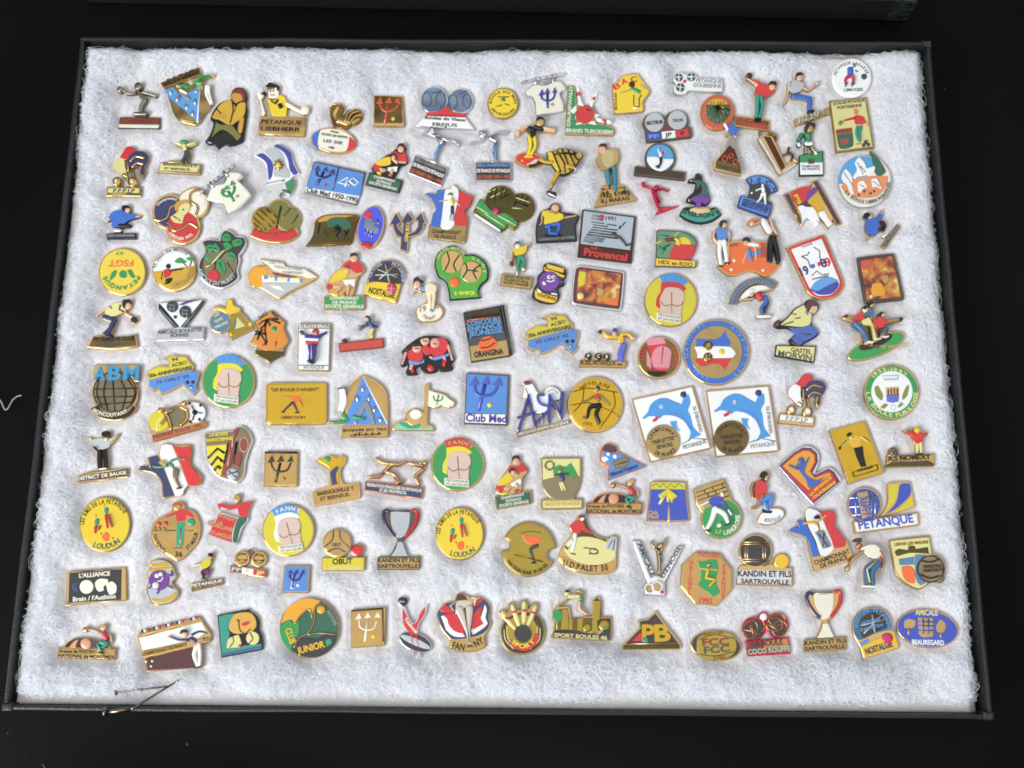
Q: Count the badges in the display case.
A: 147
